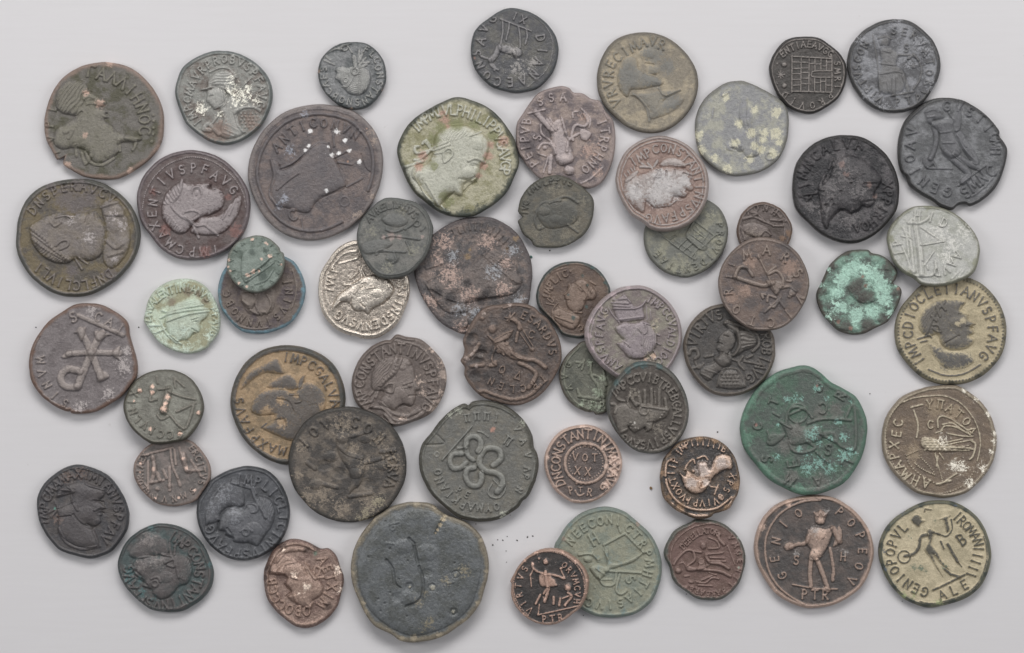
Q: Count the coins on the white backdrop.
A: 56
